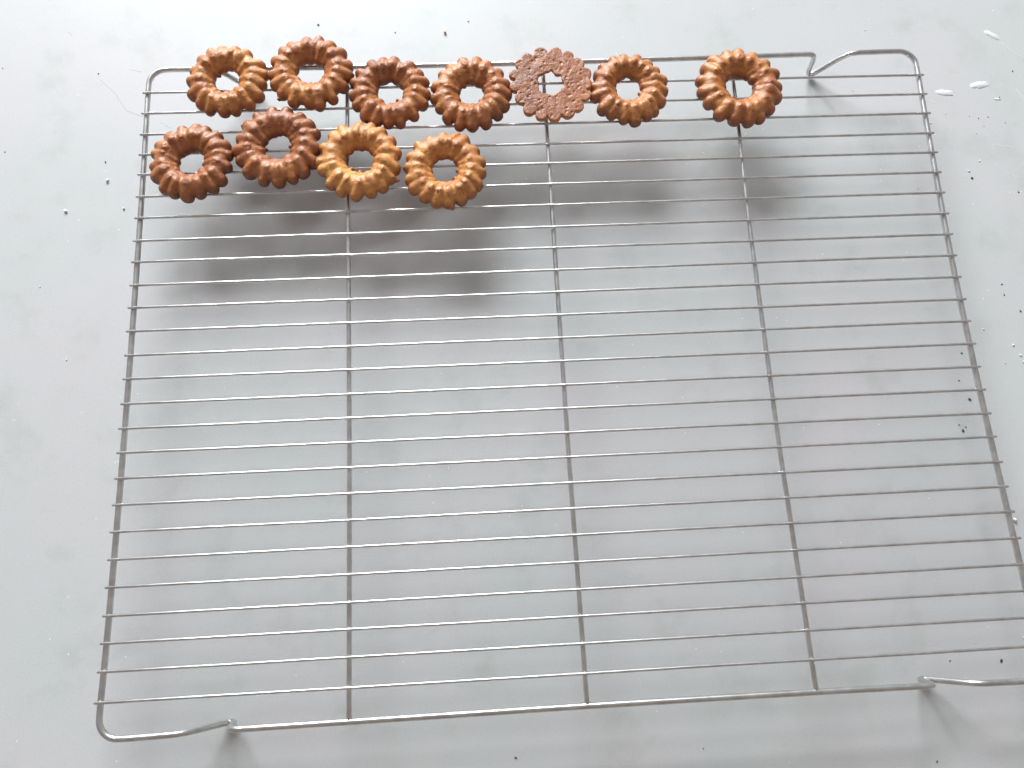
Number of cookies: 11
